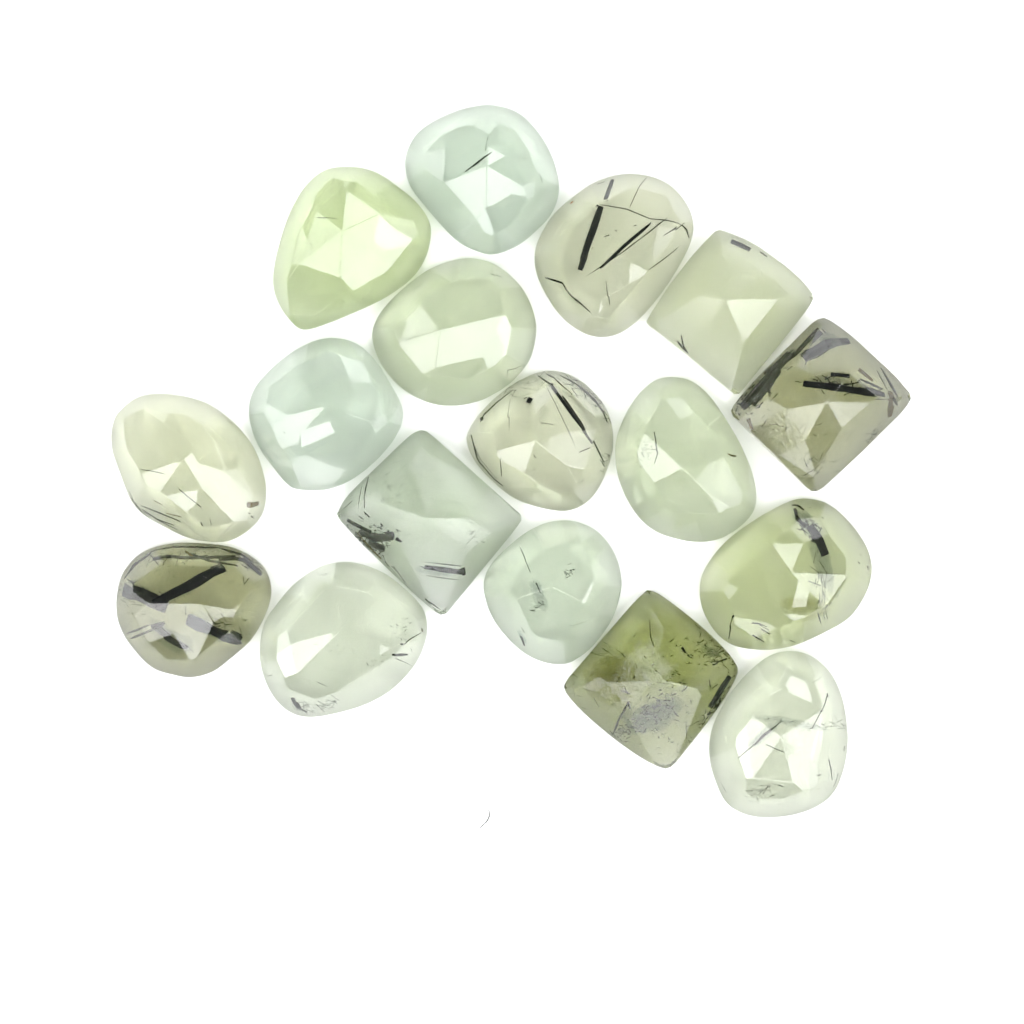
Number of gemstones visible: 17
